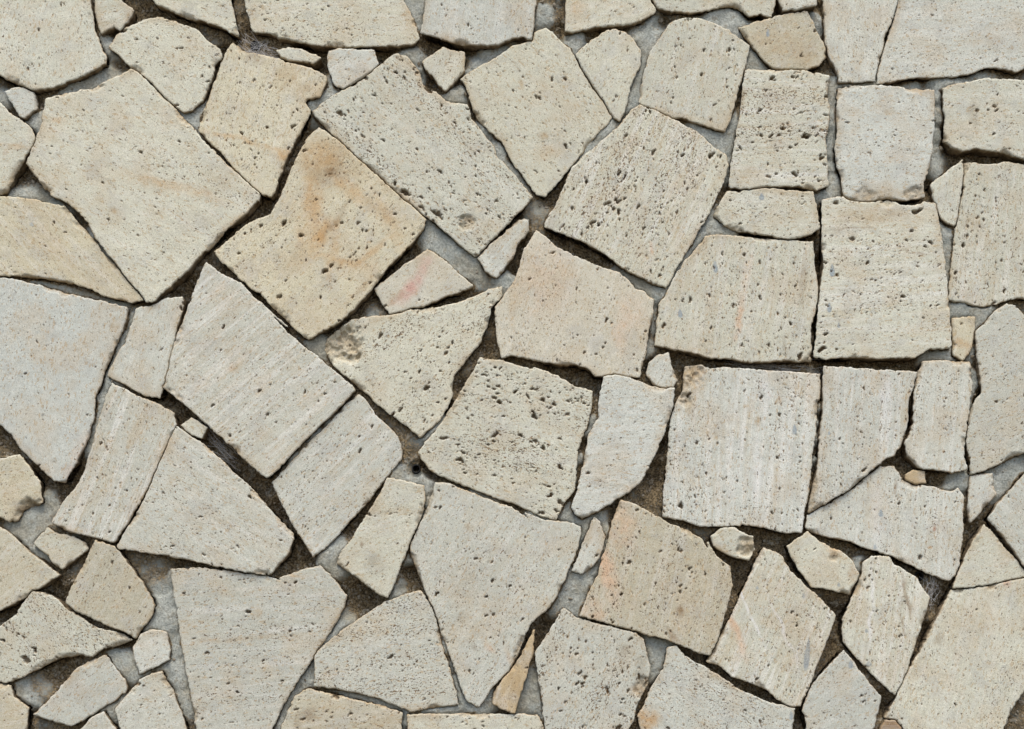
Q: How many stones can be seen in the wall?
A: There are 86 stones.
